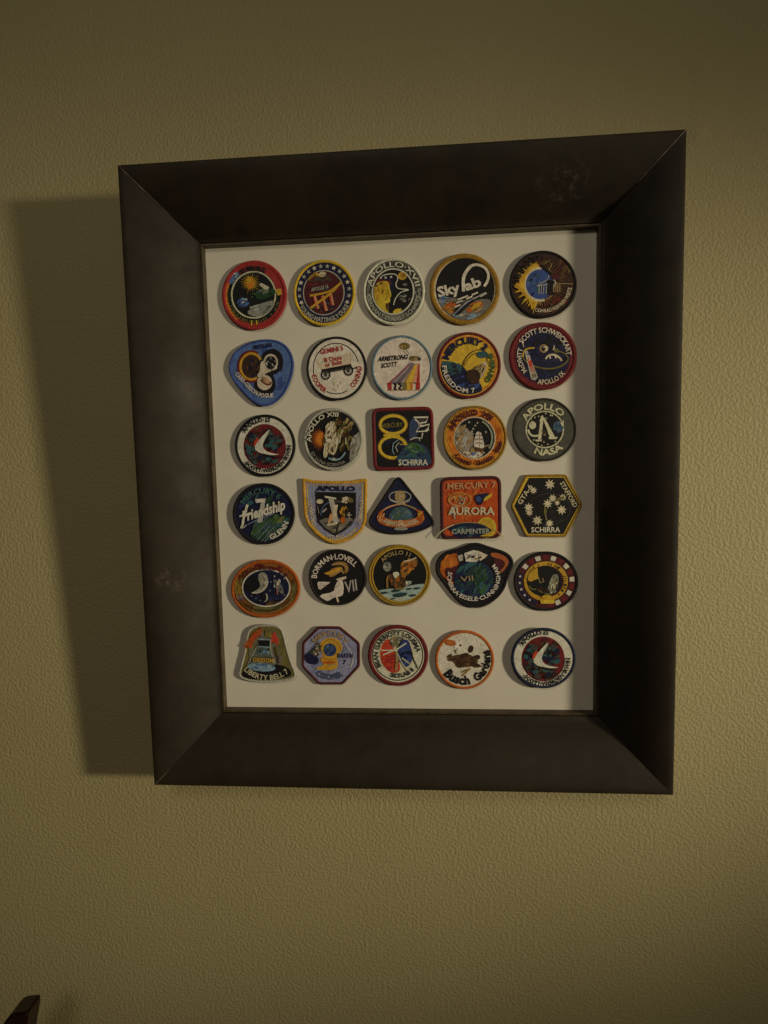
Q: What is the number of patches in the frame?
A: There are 30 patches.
